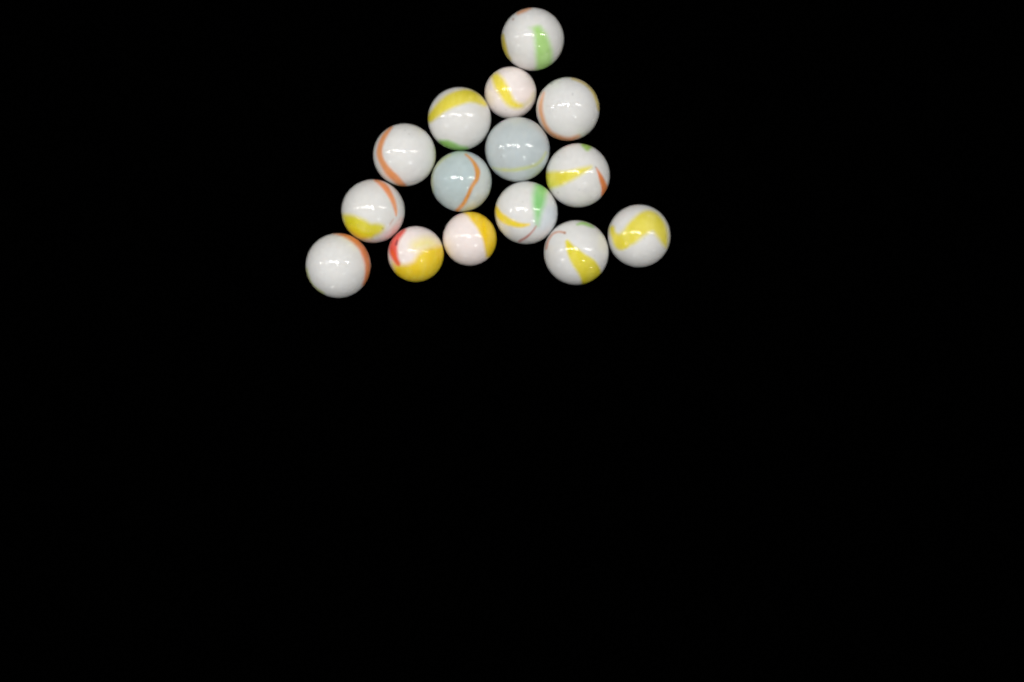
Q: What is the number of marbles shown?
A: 15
